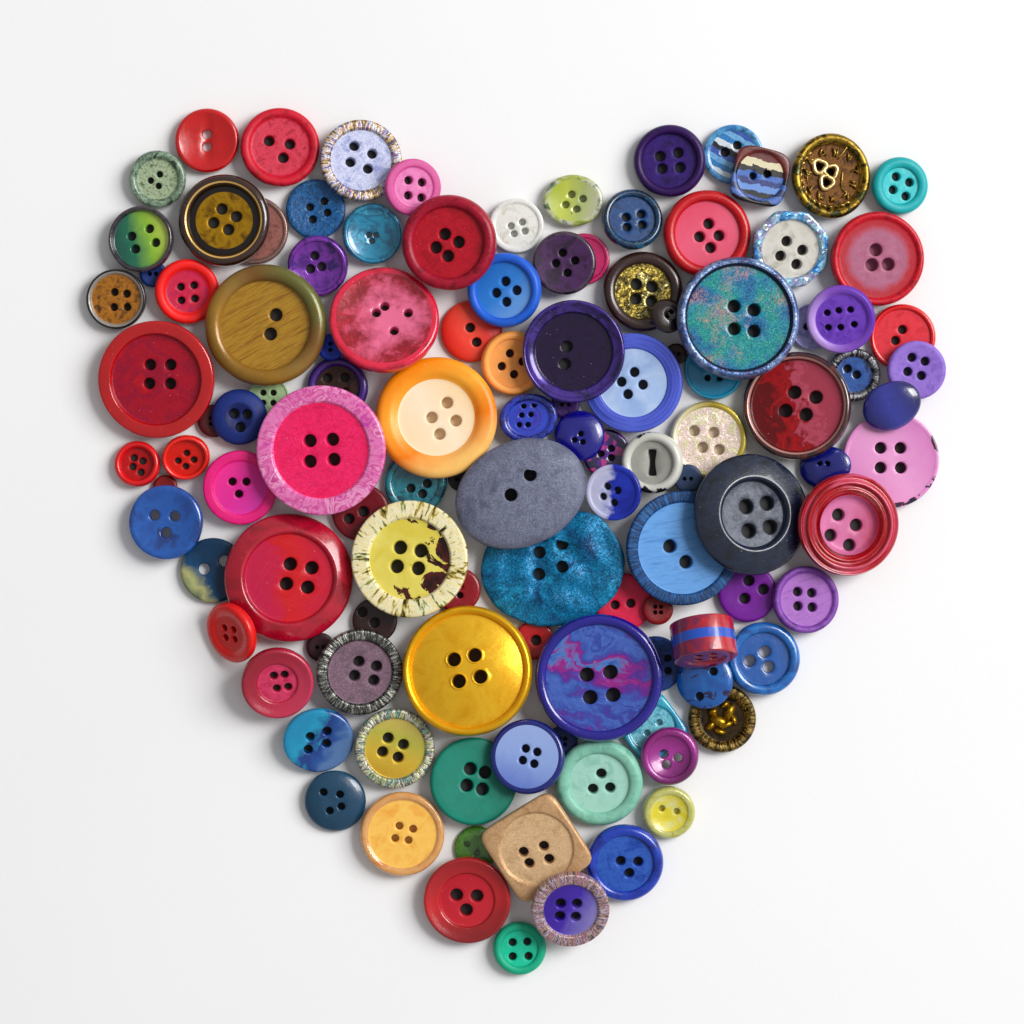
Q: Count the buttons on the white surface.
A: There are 116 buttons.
